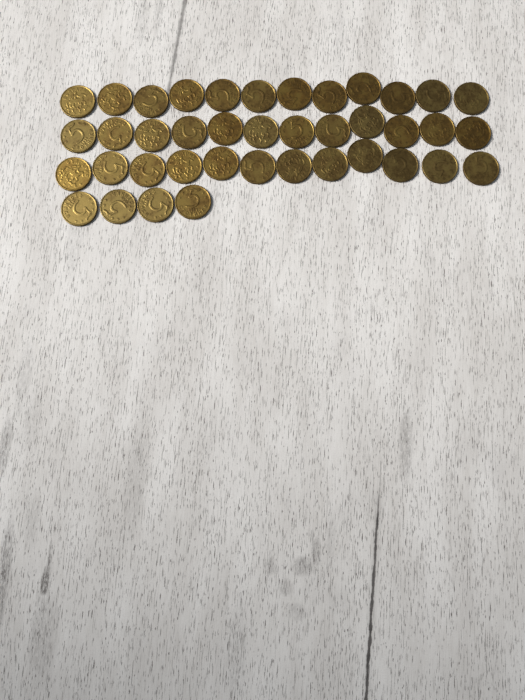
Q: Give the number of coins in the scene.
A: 40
